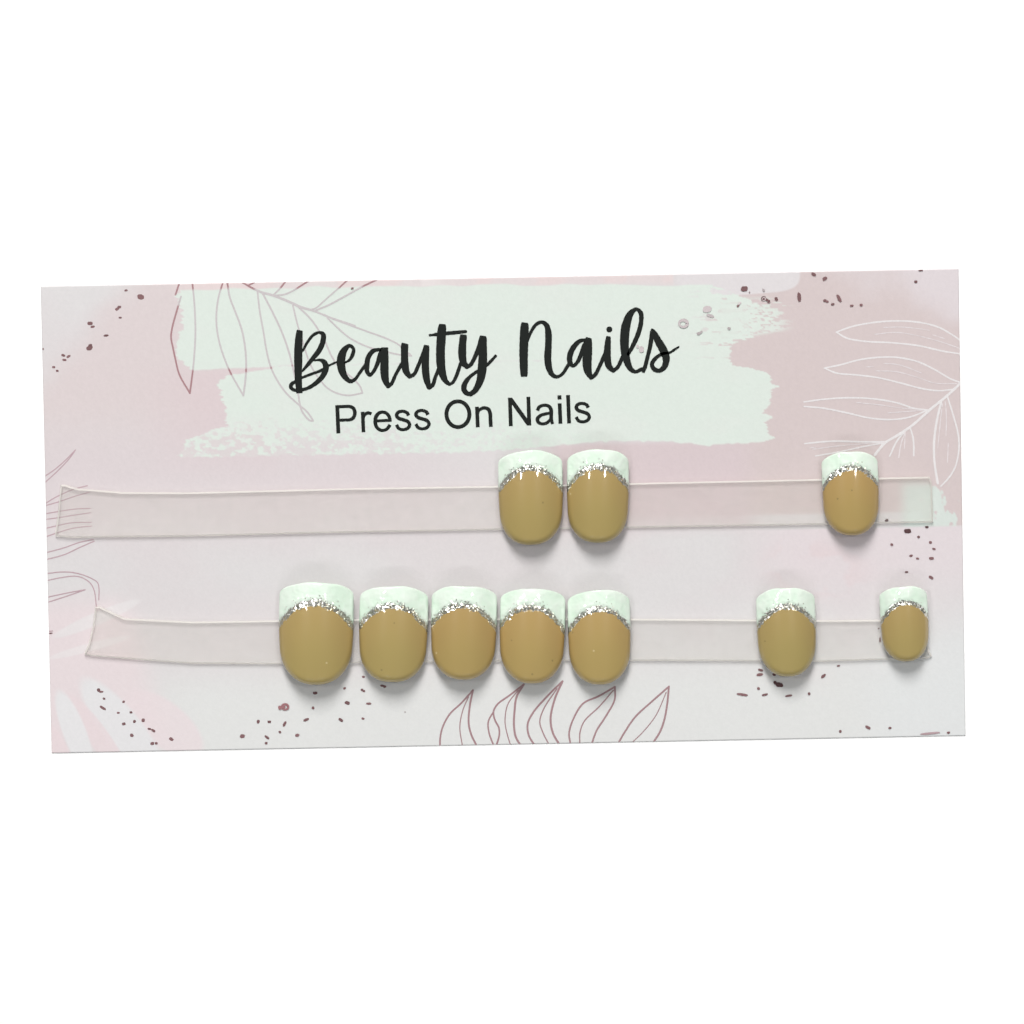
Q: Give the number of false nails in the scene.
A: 10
